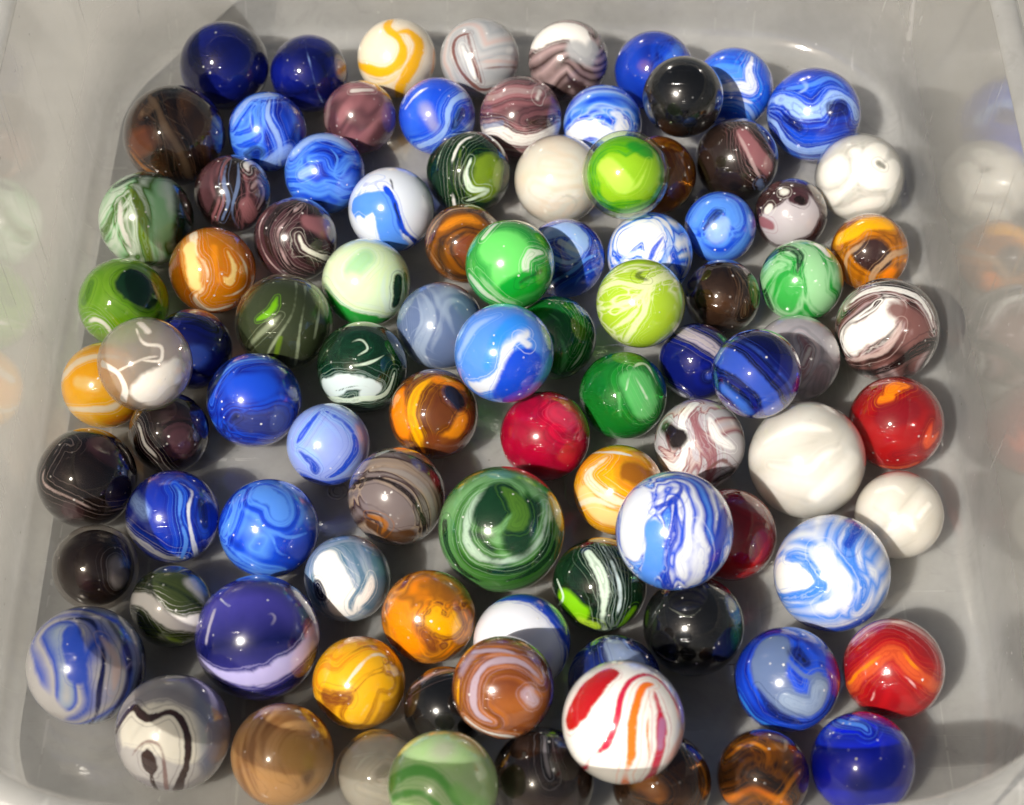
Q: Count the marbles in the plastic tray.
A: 94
